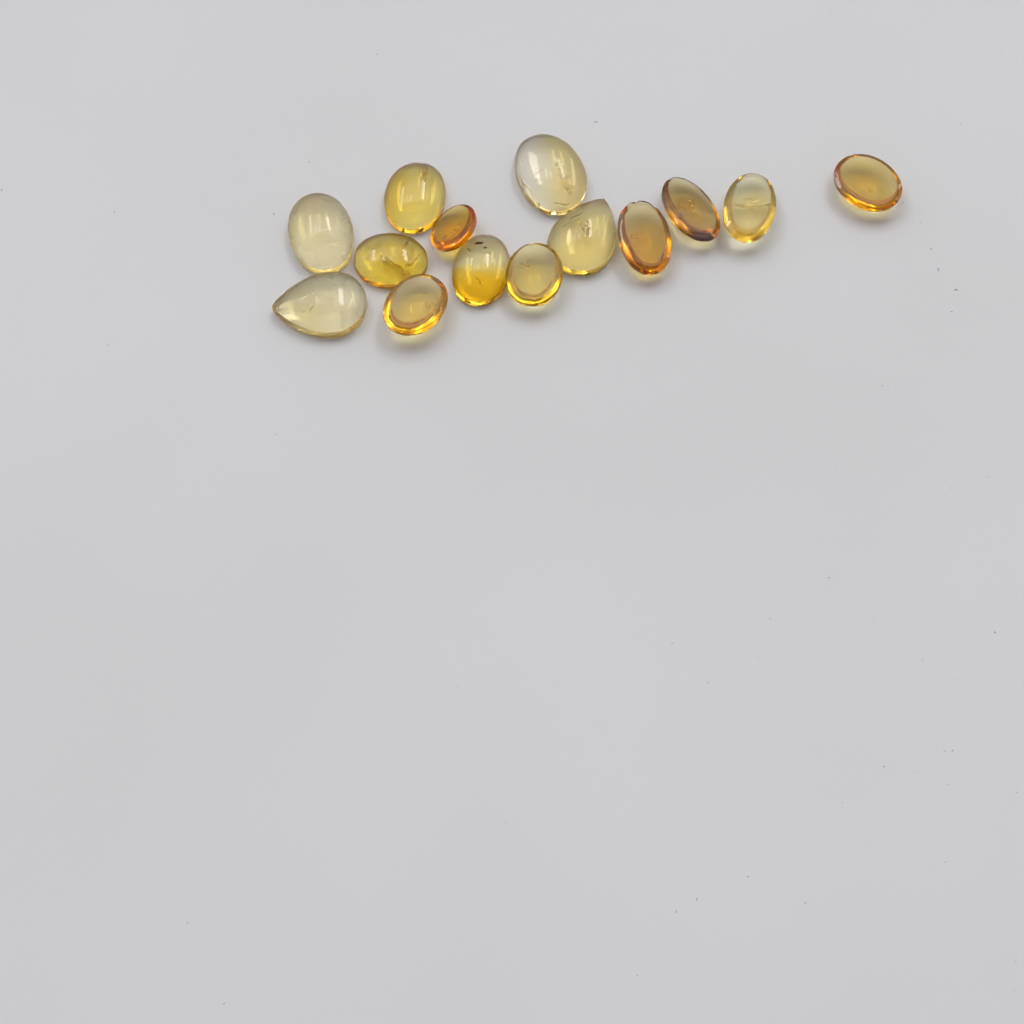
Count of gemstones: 14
